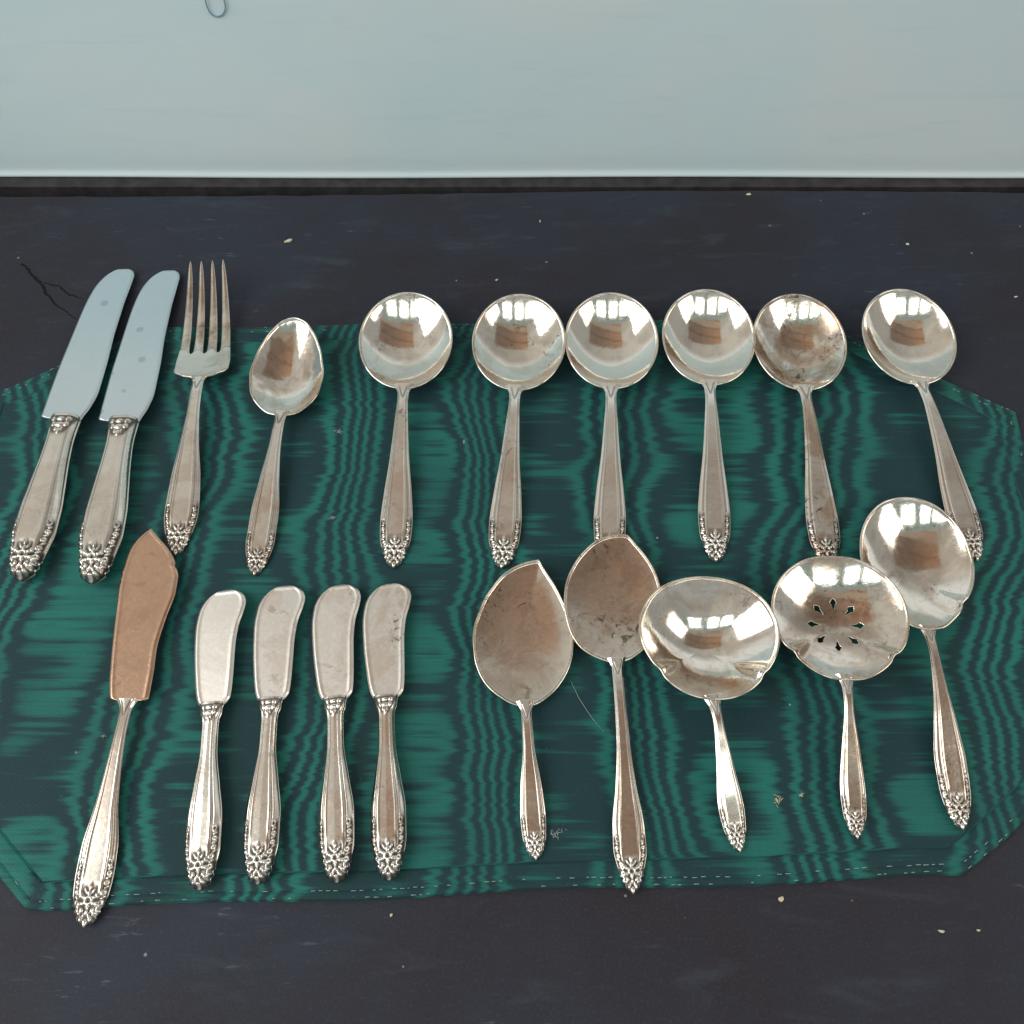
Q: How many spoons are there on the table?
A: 10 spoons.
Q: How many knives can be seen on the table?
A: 7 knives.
